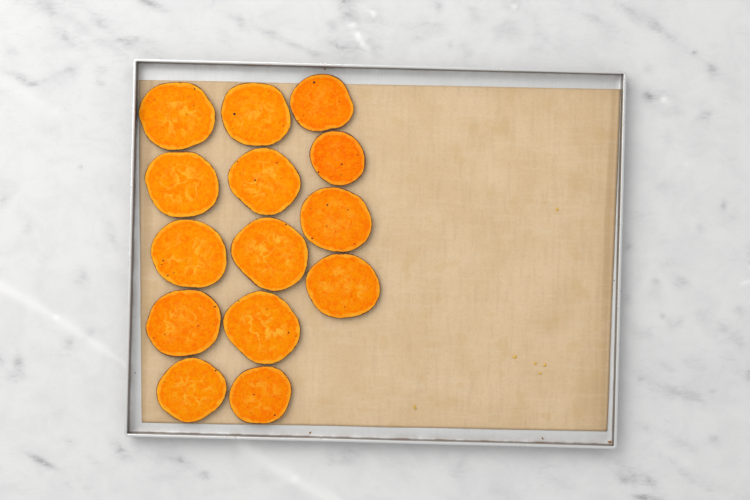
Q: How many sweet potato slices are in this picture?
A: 14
